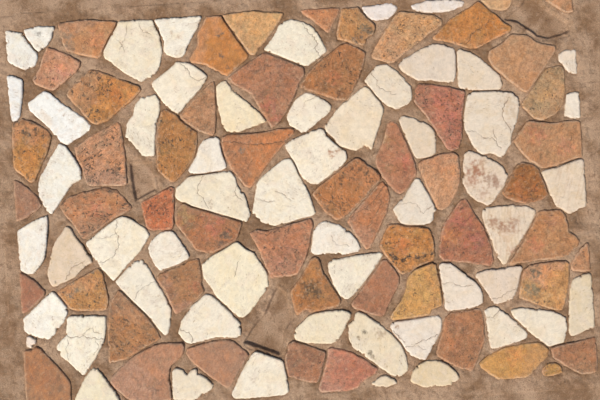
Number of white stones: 55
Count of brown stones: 53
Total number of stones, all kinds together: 108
